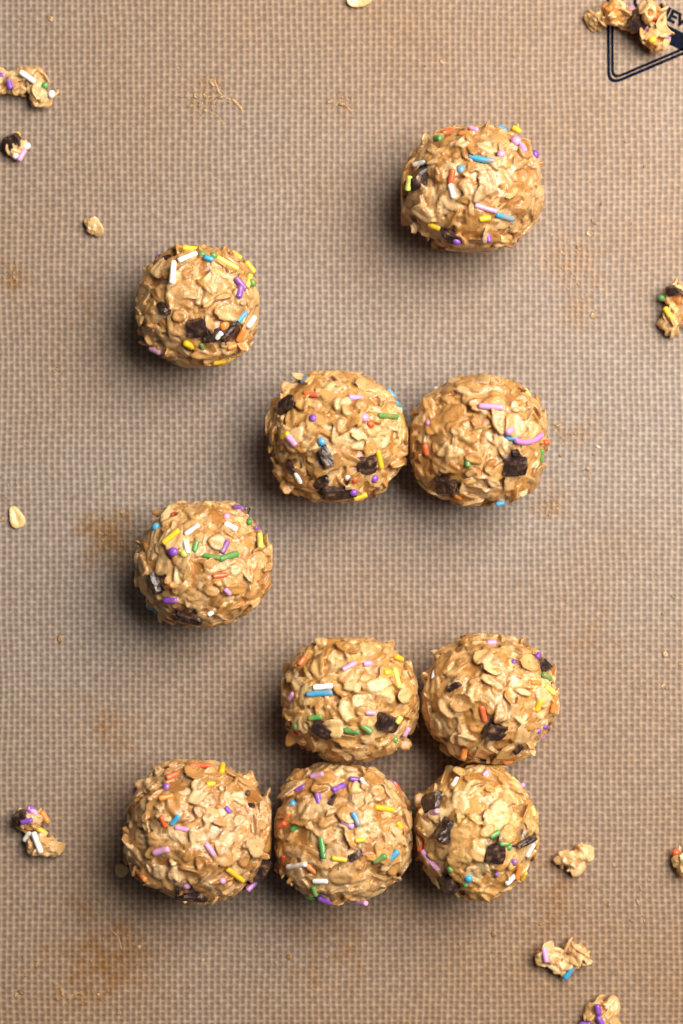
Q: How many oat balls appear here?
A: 10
